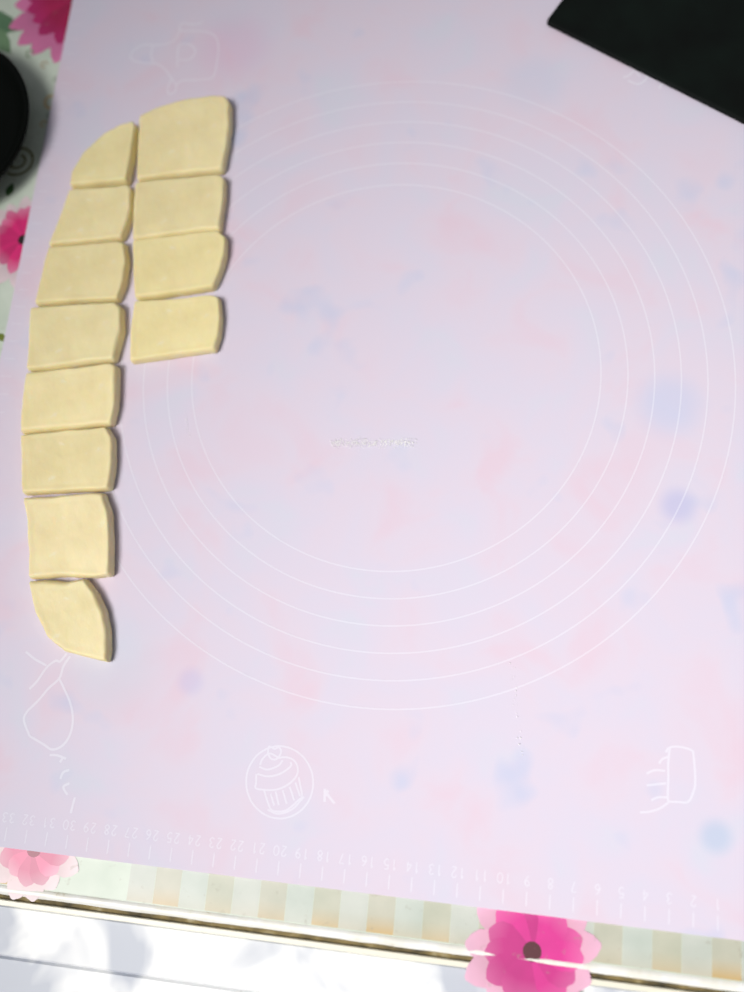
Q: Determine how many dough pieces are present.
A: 12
